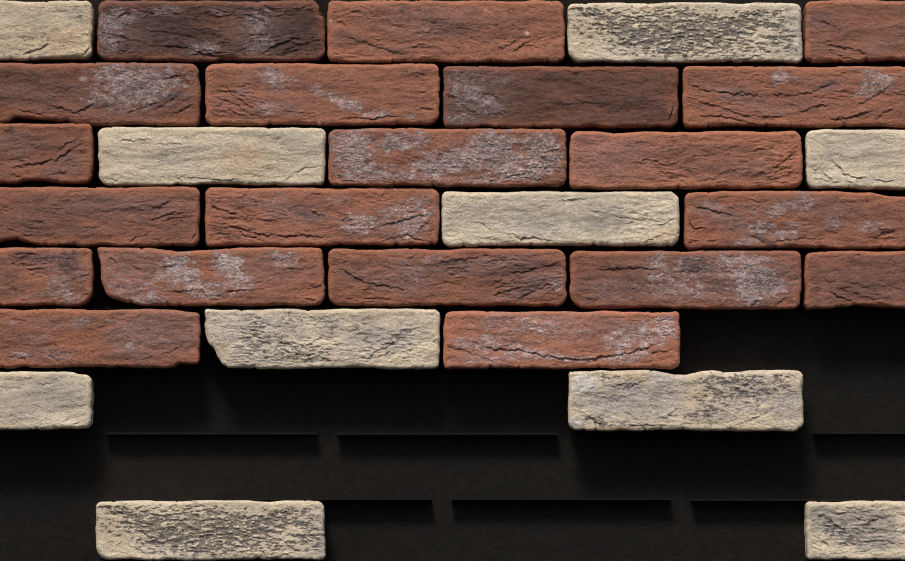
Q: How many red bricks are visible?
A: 20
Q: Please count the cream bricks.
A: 10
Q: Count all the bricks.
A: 30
